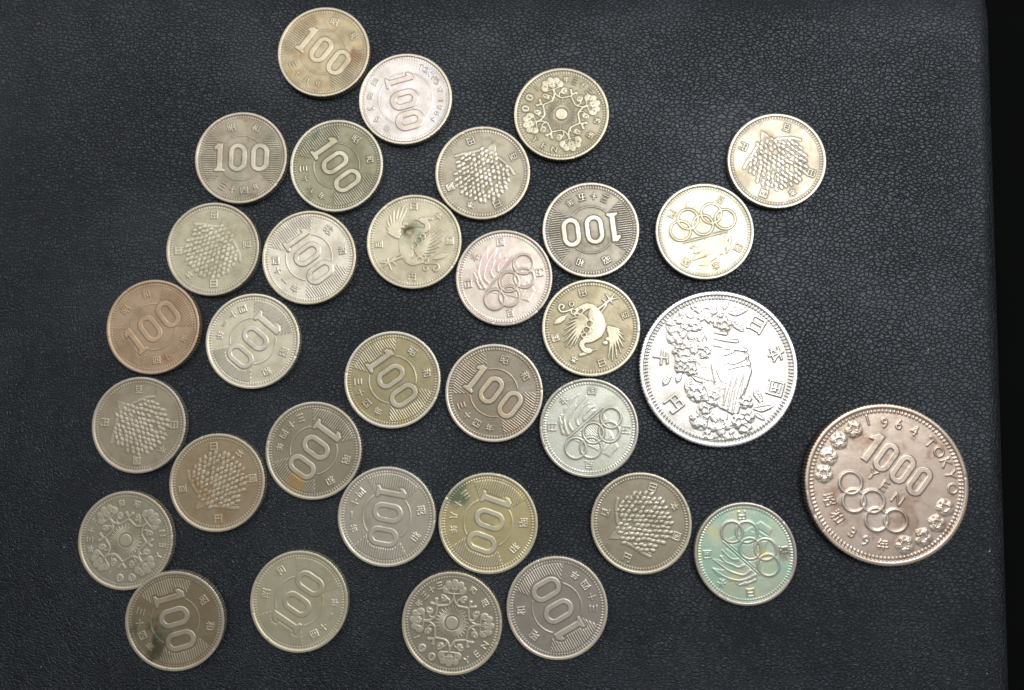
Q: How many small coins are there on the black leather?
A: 31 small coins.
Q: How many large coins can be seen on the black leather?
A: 2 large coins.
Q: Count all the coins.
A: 33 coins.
